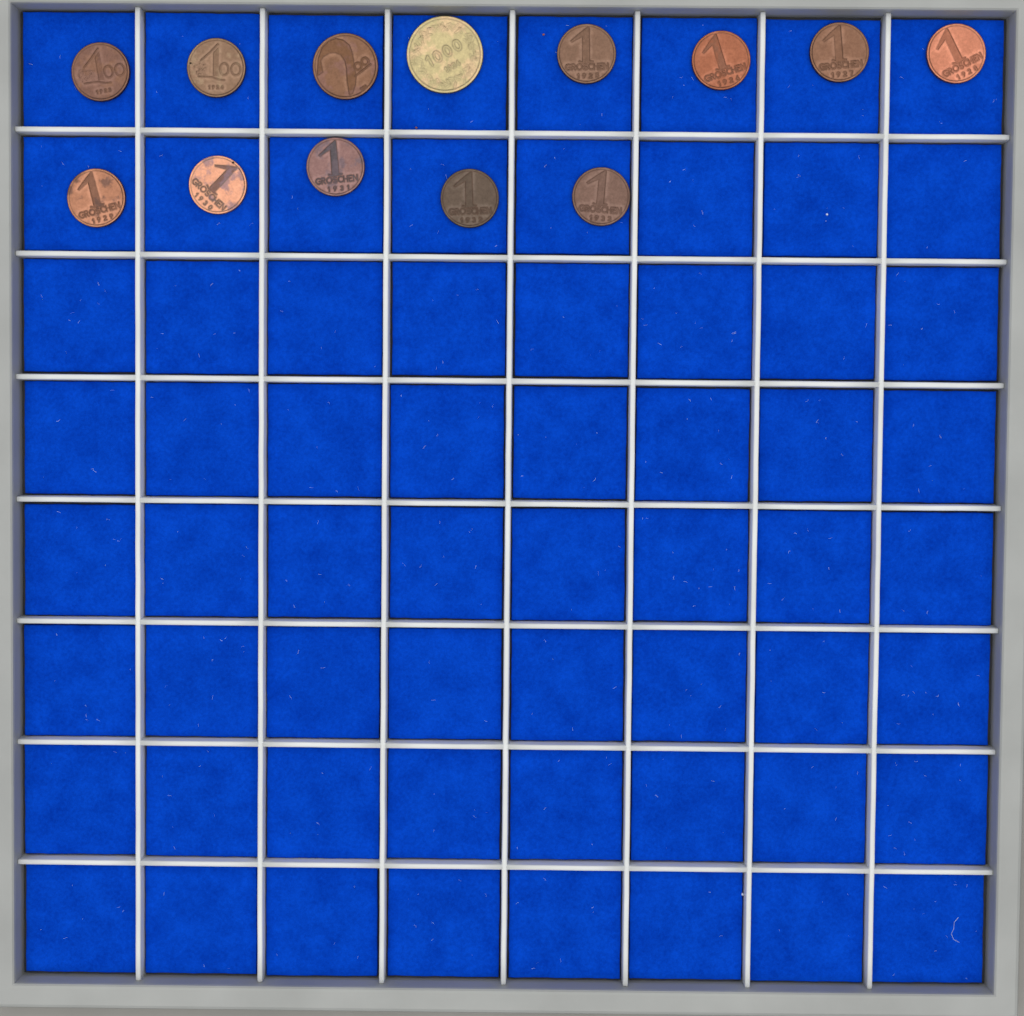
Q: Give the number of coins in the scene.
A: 13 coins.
